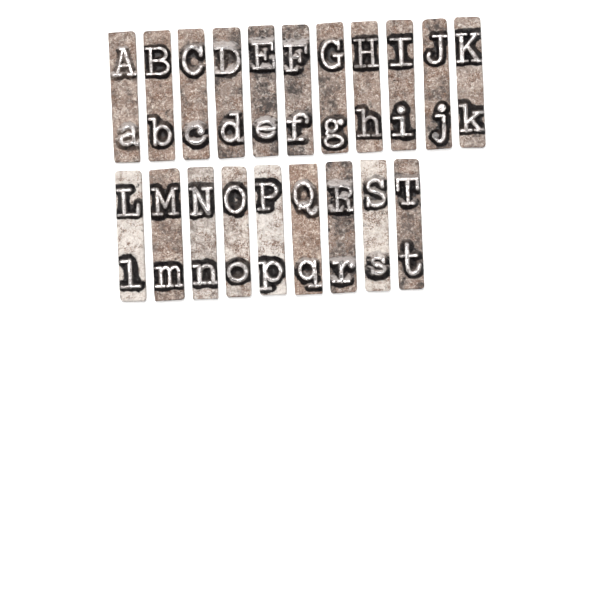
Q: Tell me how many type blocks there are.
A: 20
